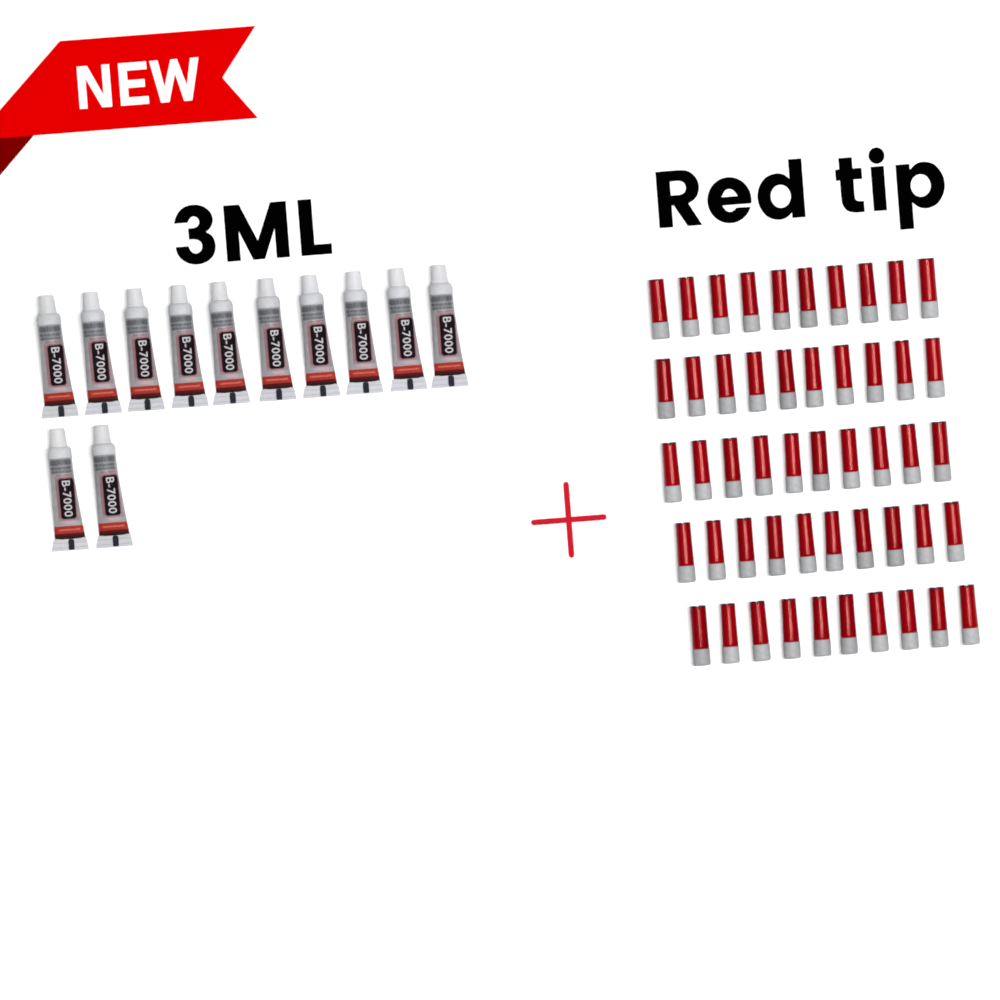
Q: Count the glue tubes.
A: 12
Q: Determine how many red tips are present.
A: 50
